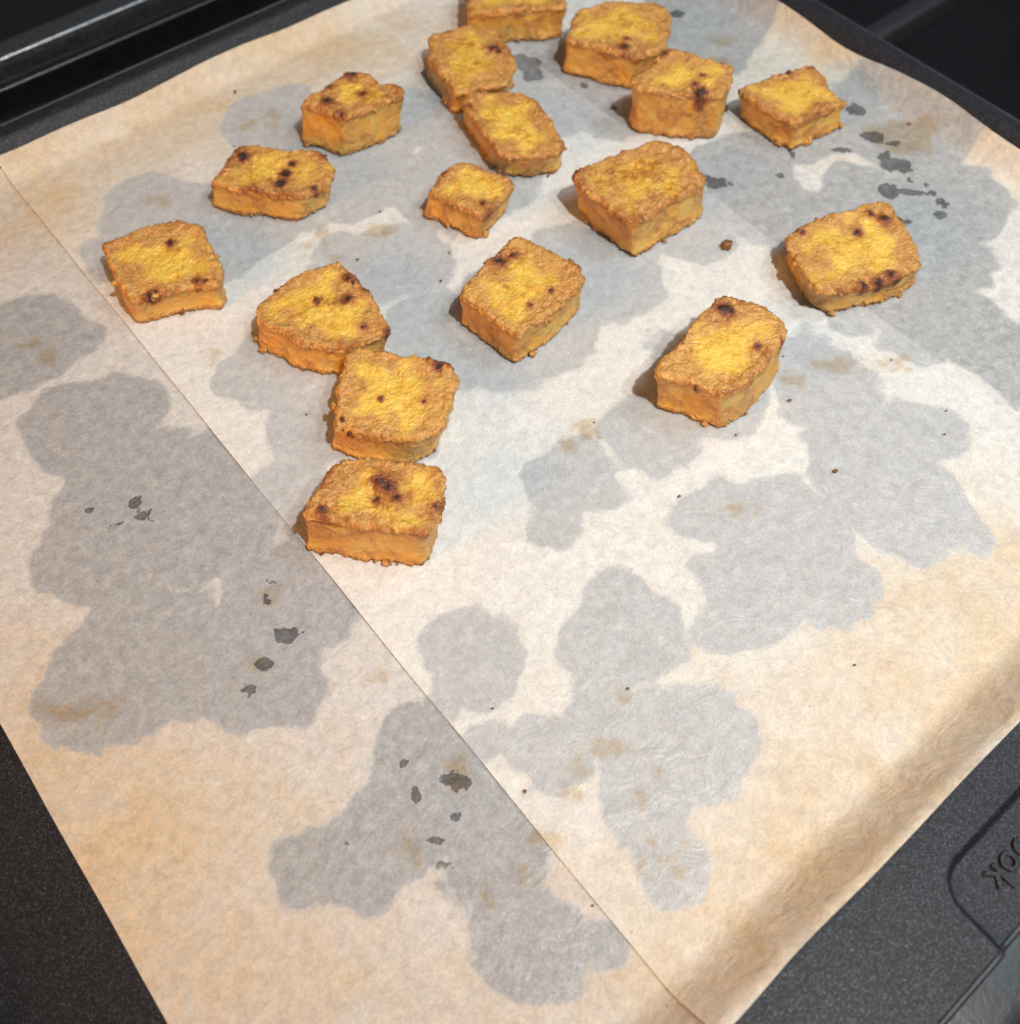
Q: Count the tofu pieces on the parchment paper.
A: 17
